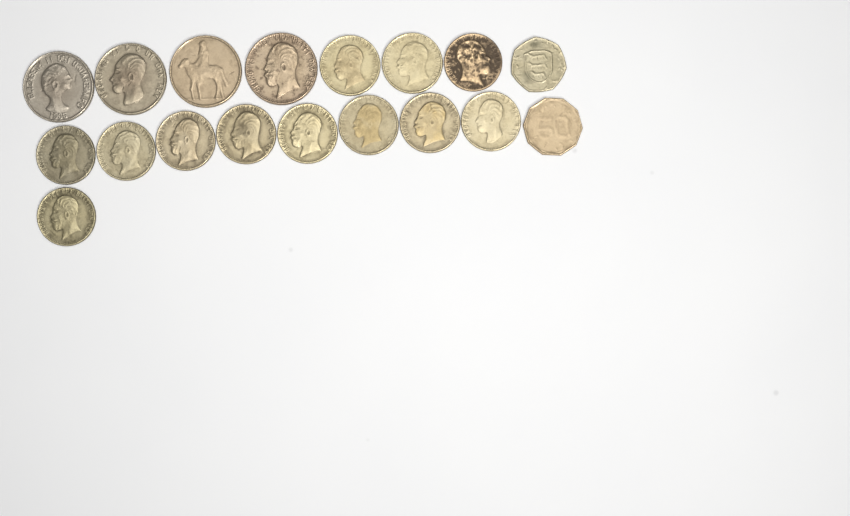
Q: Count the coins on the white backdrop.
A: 18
